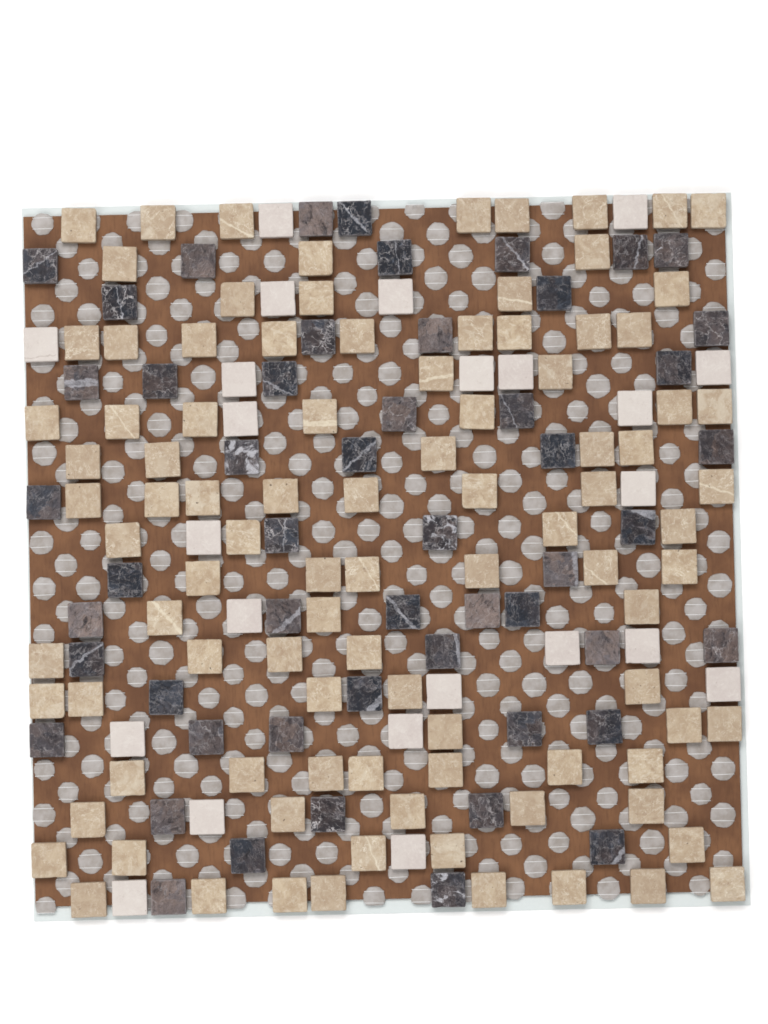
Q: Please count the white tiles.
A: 23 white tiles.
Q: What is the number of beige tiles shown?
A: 96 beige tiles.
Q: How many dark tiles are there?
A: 52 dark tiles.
